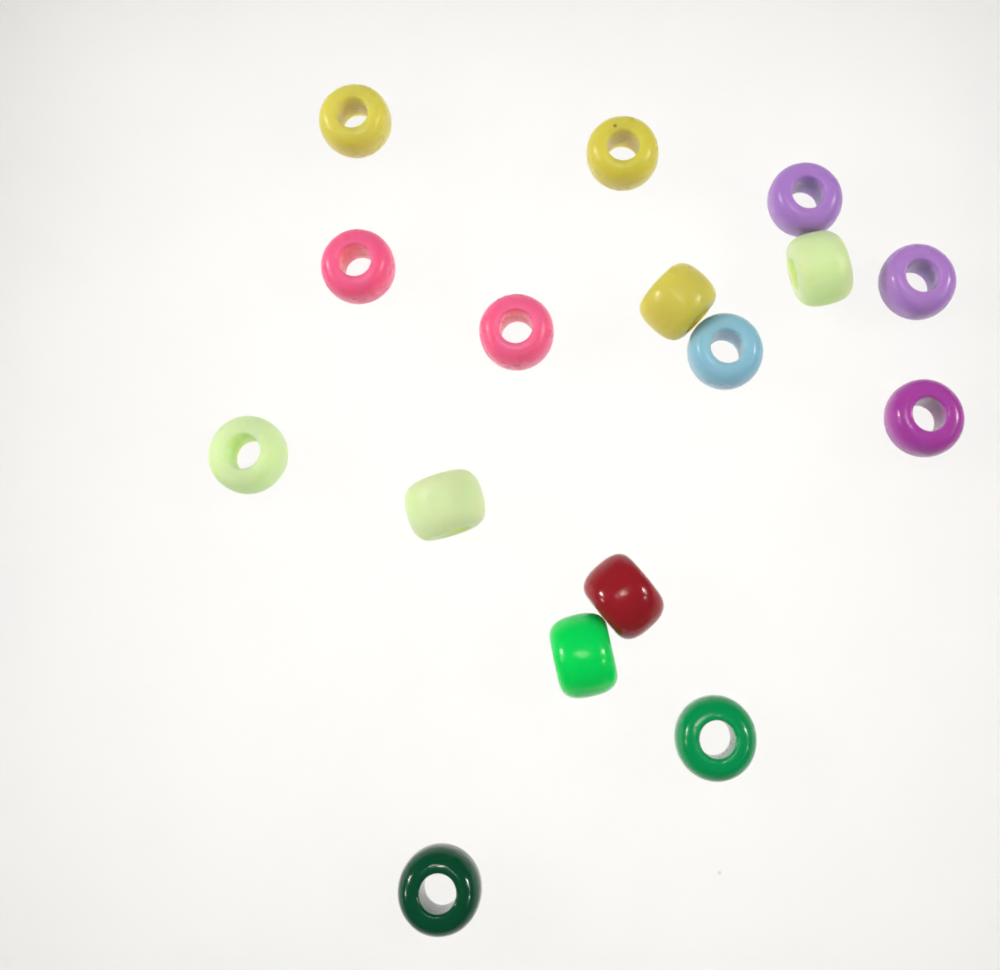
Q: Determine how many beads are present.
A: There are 16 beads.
